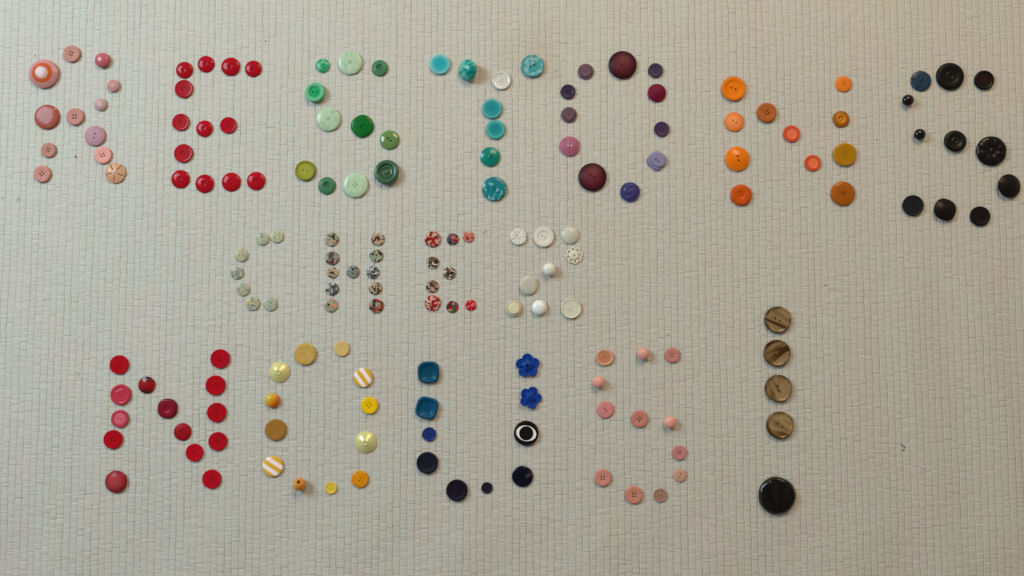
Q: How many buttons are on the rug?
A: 166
